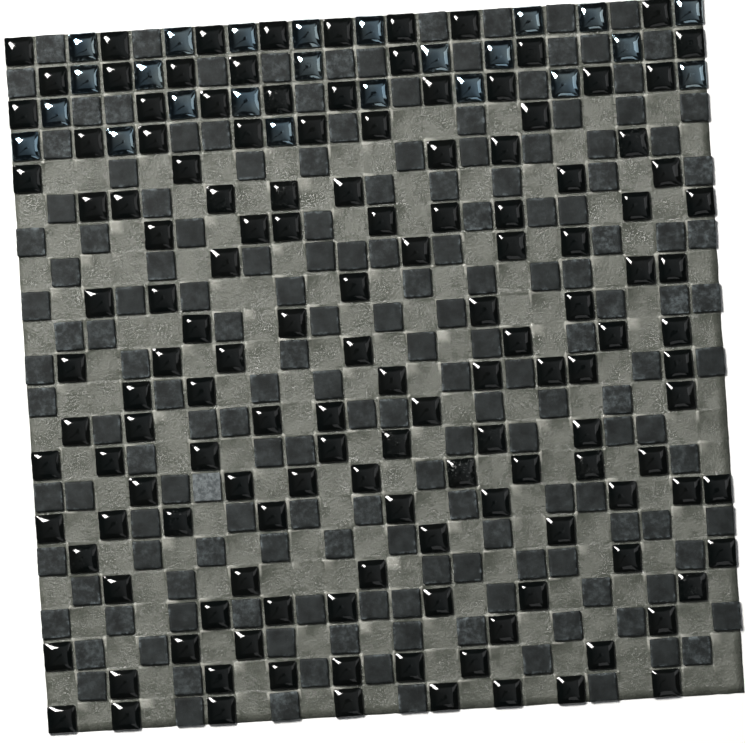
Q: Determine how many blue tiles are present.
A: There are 24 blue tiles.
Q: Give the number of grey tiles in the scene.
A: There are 167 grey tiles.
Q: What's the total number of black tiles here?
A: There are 141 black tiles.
